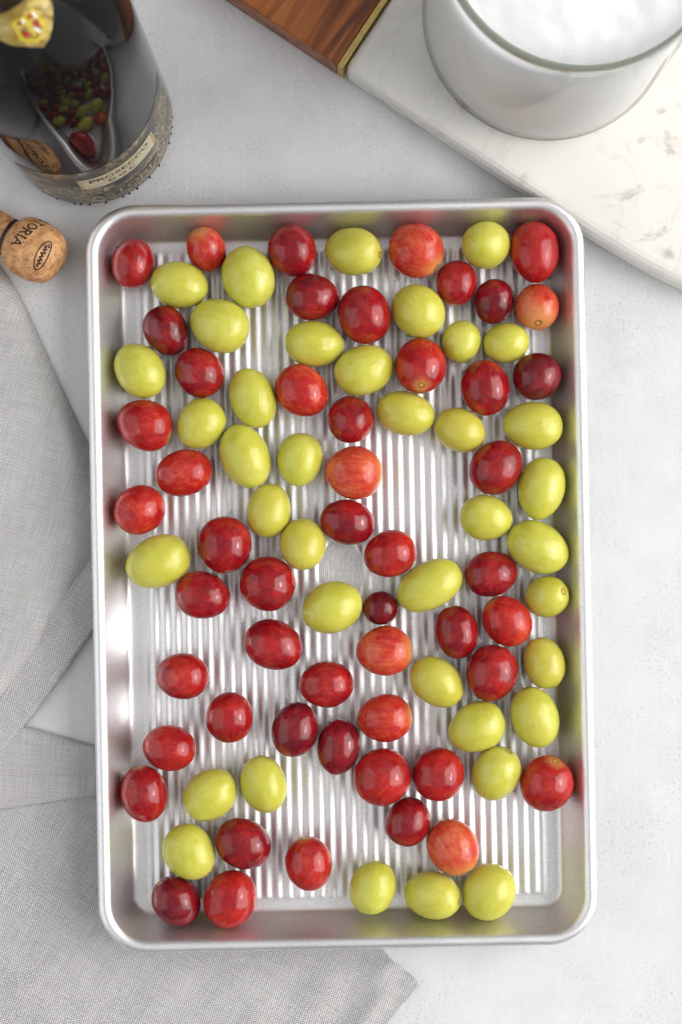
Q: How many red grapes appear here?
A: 51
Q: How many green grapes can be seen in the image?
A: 38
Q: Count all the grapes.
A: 89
